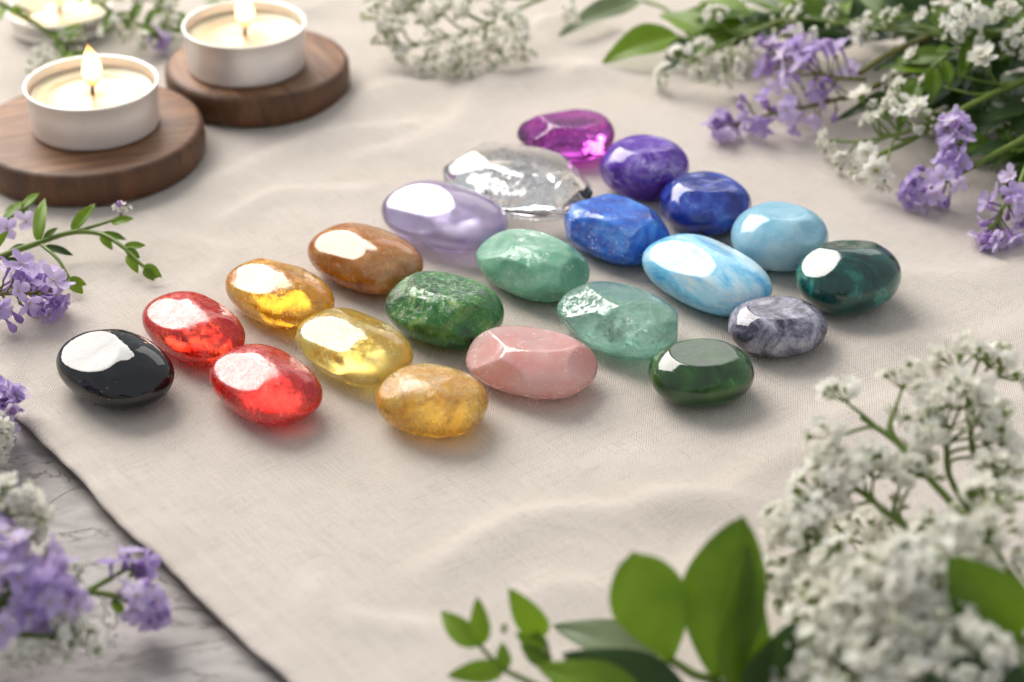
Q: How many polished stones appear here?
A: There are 22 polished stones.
